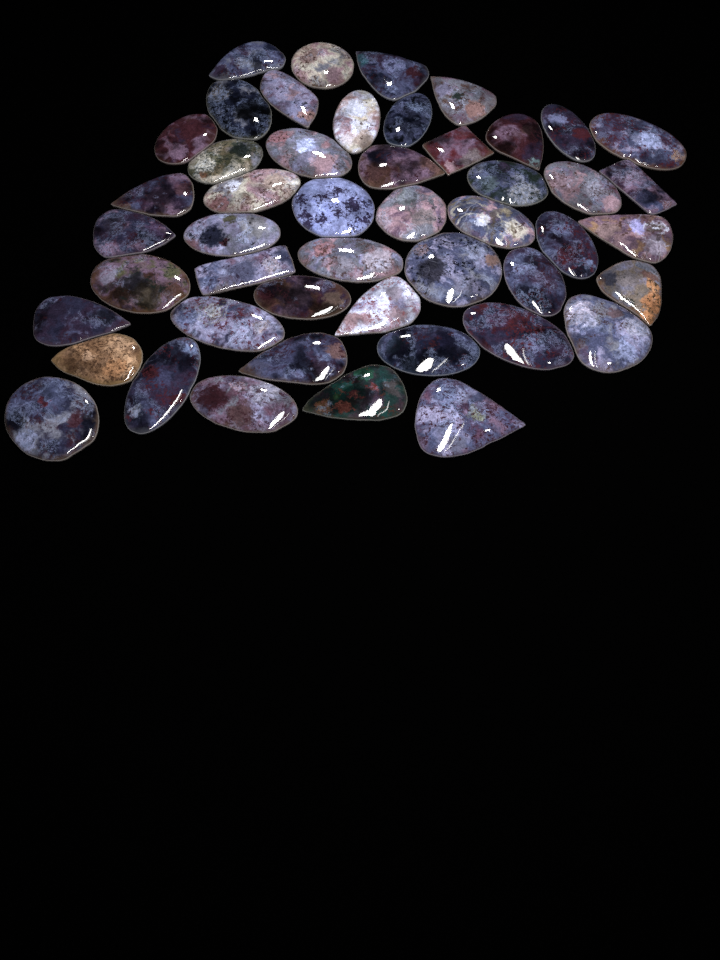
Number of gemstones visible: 48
